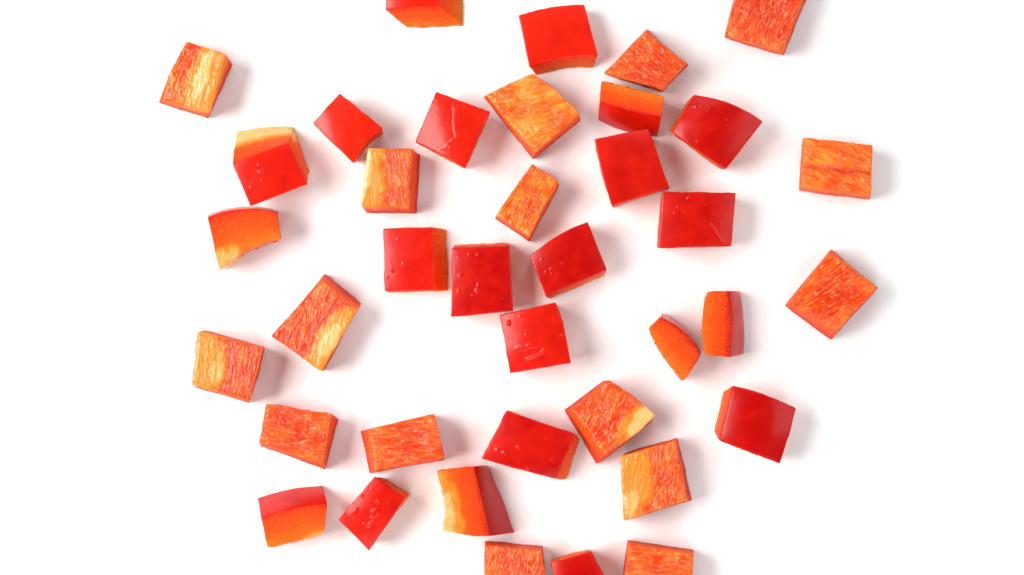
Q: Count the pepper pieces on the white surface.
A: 38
